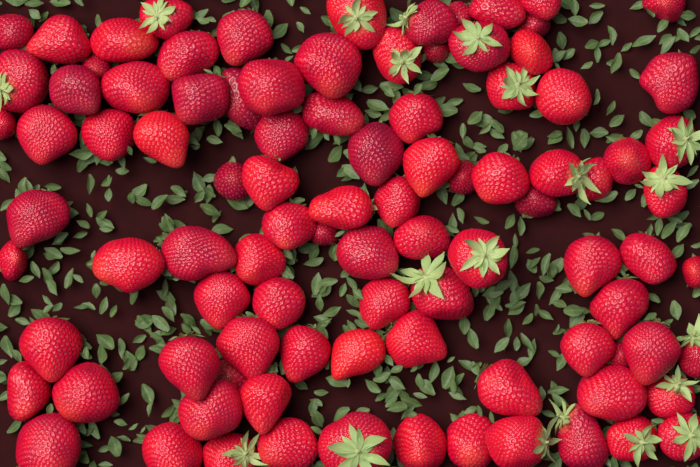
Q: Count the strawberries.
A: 96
